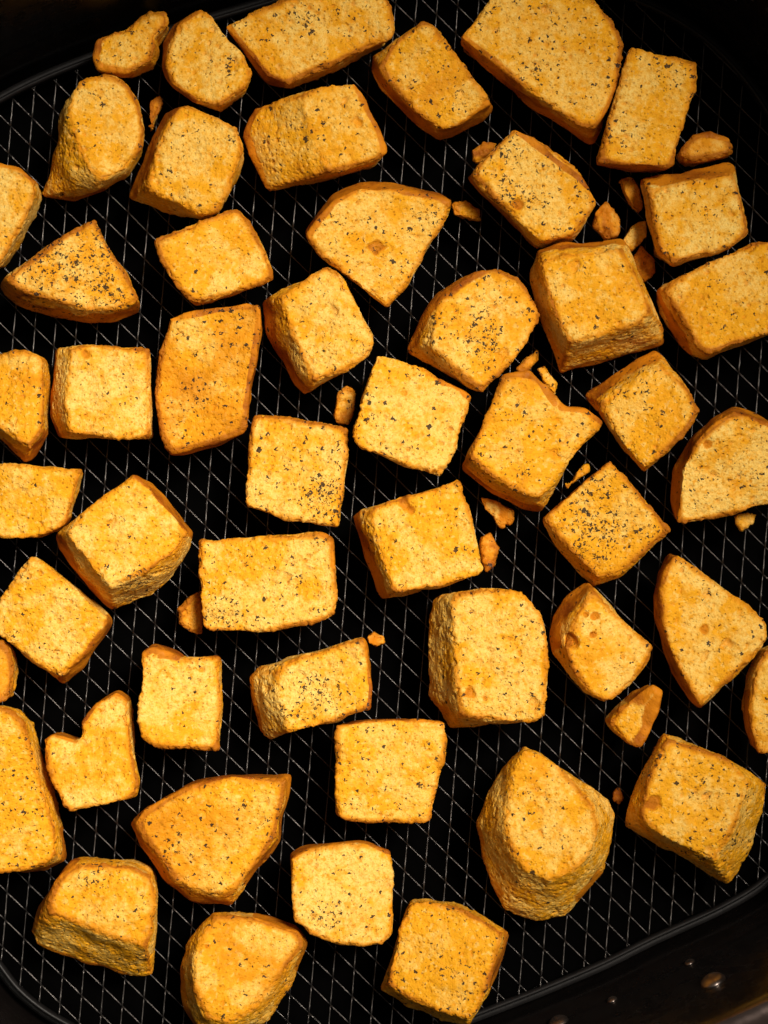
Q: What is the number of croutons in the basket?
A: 52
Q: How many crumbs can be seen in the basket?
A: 17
